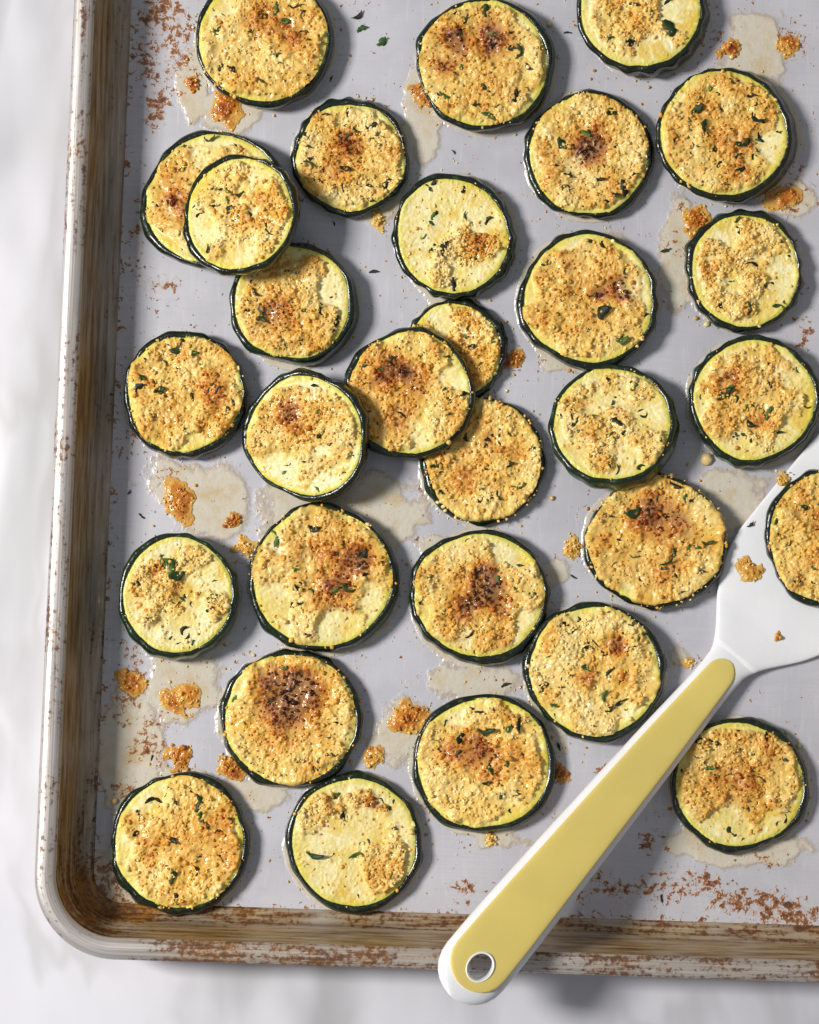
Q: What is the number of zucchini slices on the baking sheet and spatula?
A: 30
